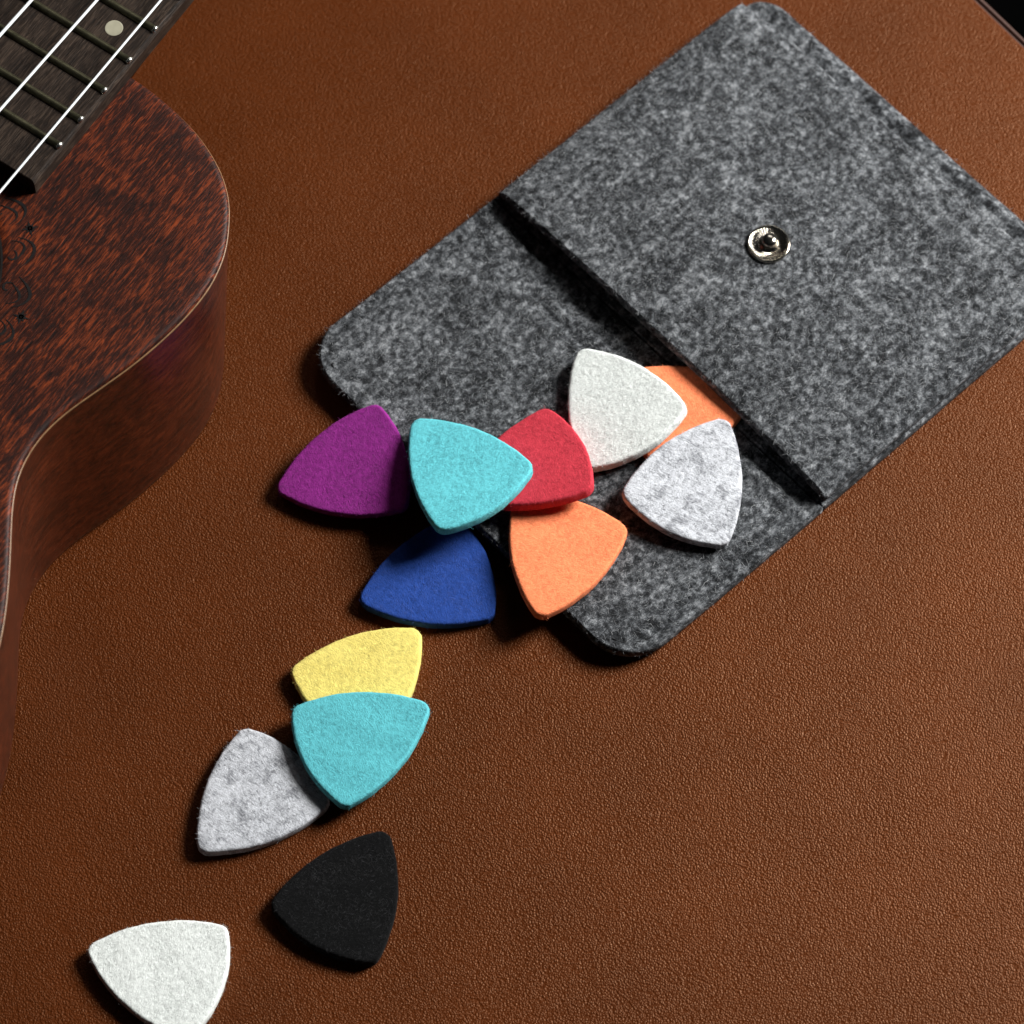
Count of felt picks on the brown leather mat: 13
